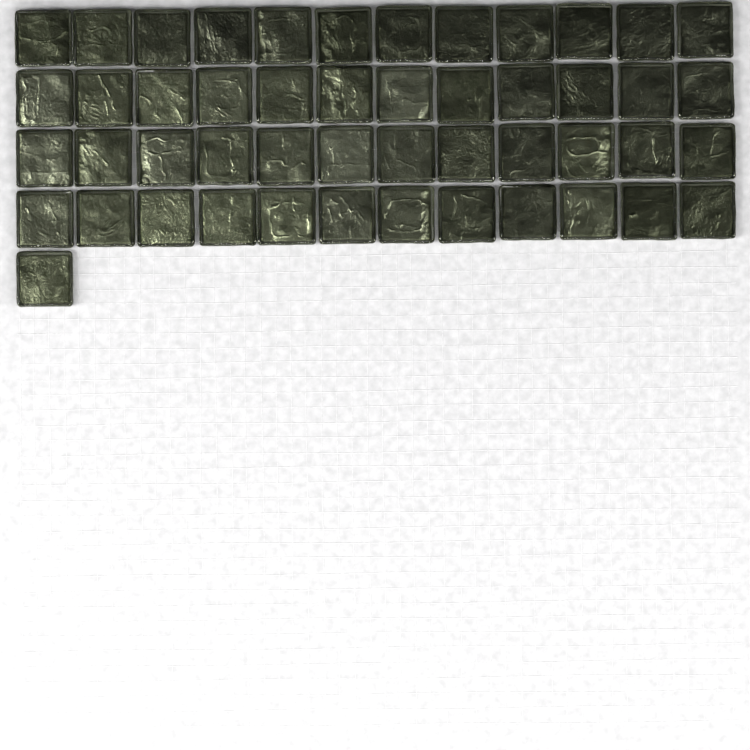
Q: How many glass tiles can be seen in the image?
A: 49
